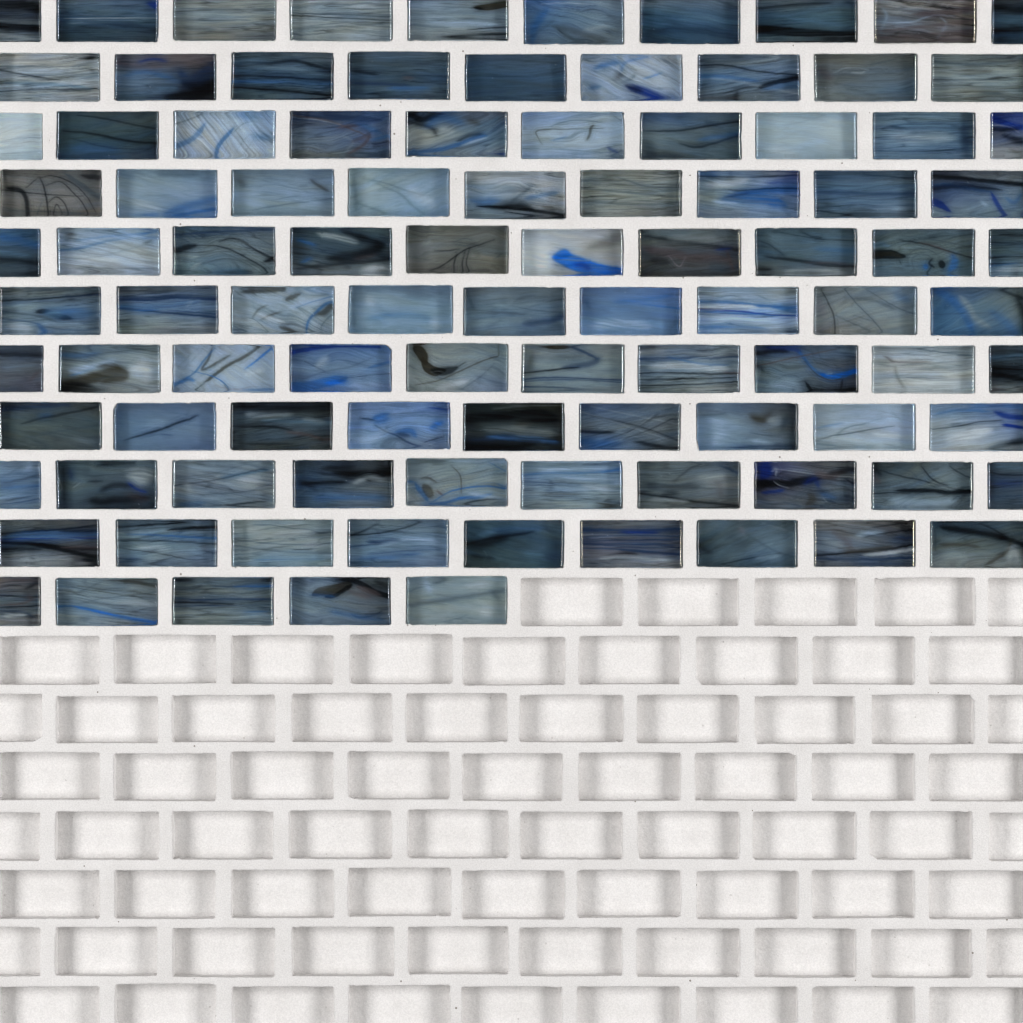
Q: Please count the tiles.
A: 100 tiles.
